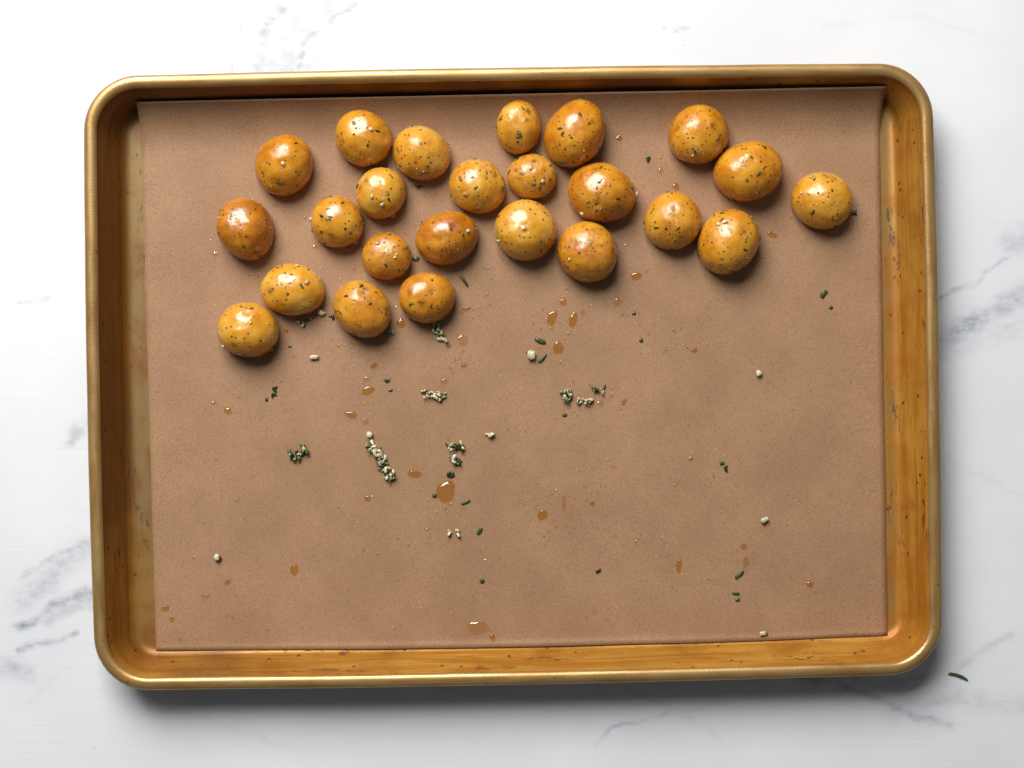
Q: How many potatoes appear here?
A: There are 24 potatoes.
